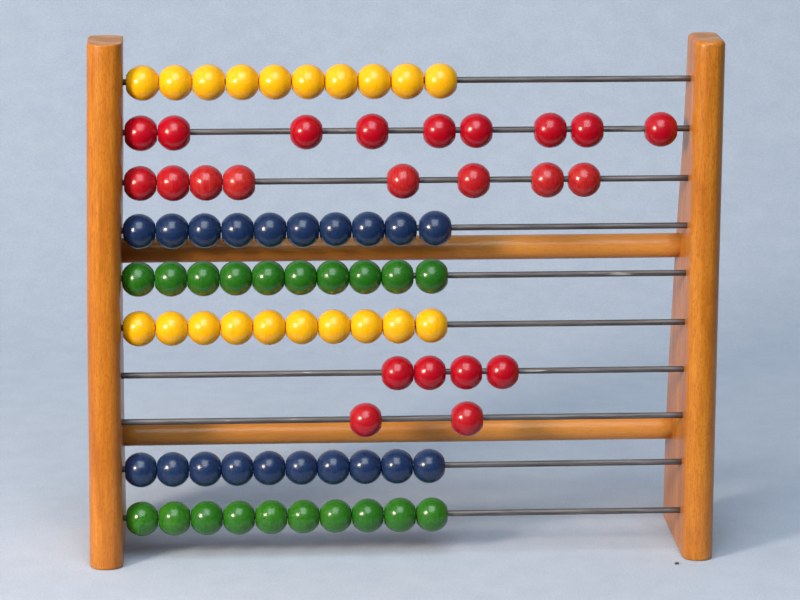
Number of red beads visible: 23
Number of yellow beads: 20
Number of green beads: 20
